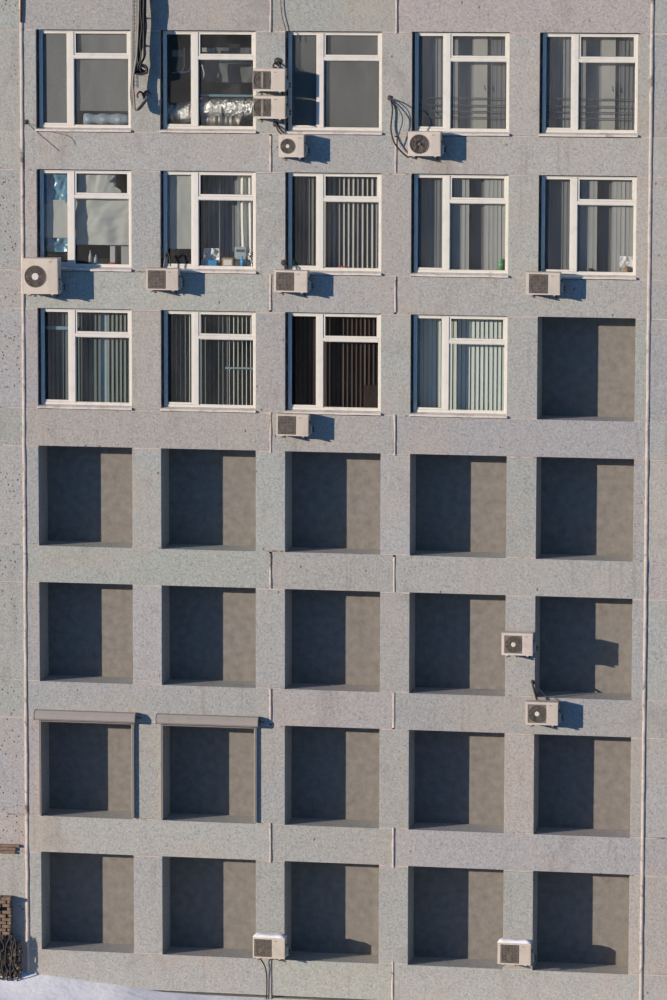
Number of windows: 14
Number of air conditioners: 13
